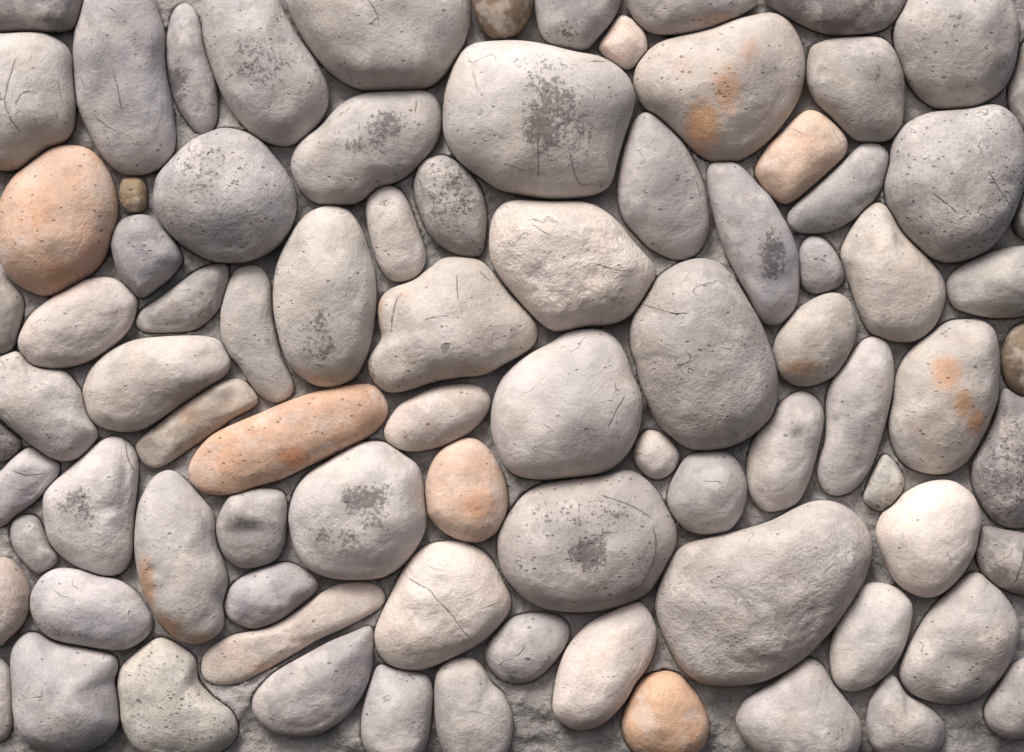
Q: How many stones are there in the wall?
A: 86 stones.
